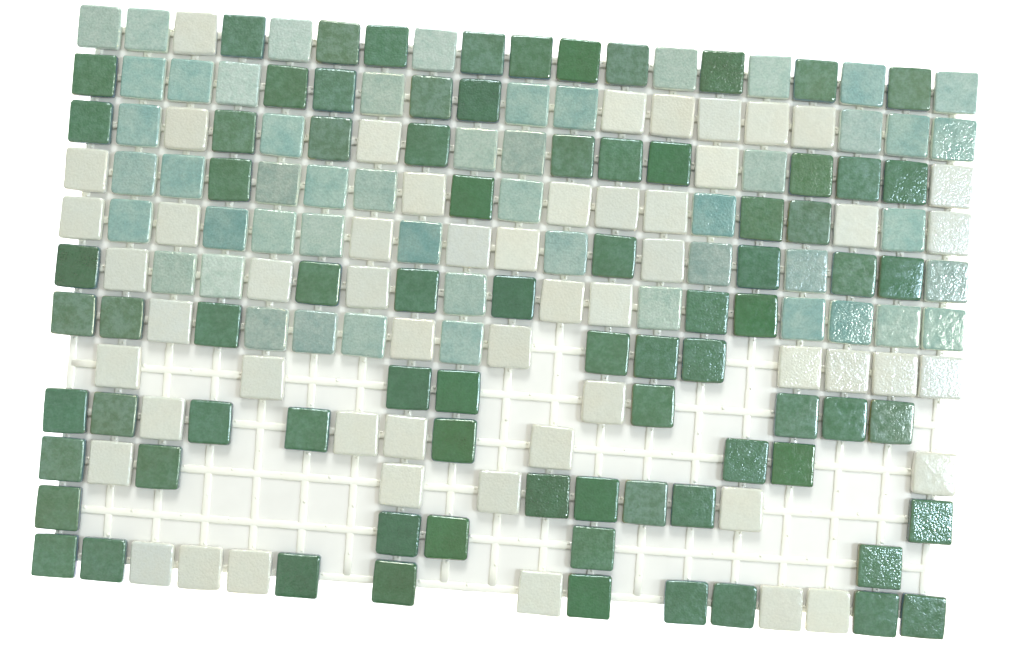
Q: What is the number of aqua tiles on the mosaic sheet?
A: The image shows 51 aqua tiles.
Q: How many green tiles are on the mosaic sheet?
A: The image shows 79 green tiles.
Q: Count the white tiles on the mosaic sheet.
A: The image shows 53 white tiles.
